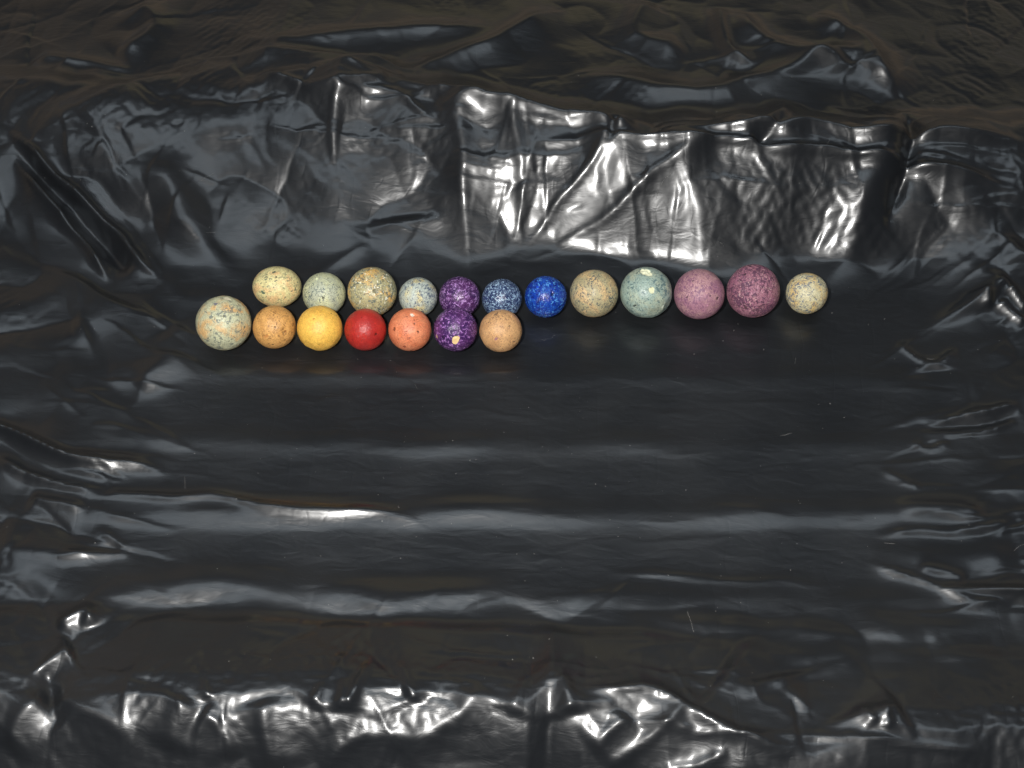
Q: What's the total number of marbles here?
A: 19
